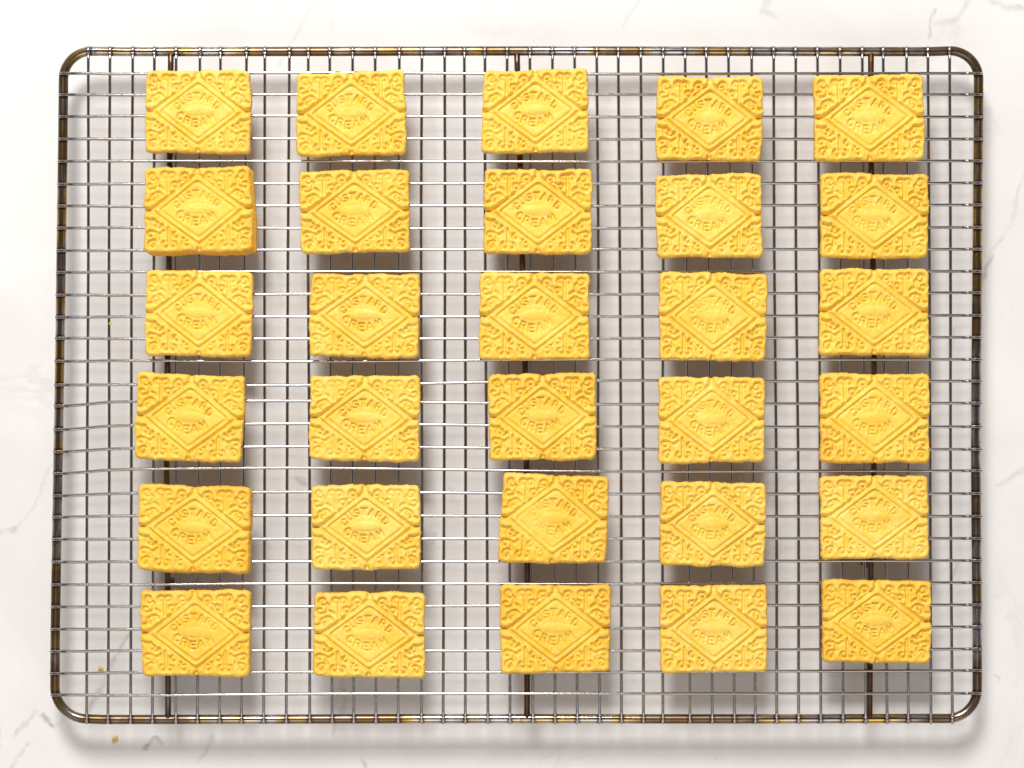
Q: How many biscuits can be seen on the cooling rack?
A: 30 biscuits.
